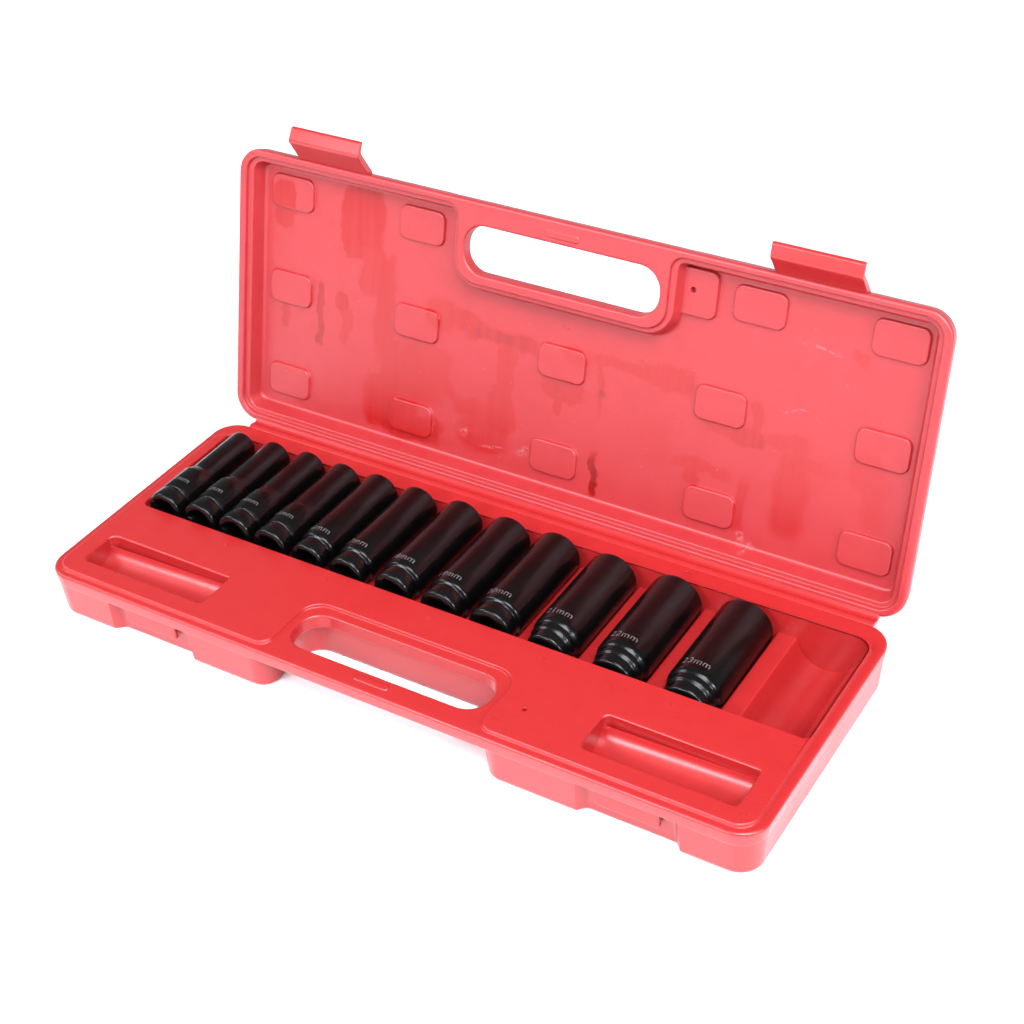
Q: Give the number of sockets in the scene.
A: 12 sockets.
